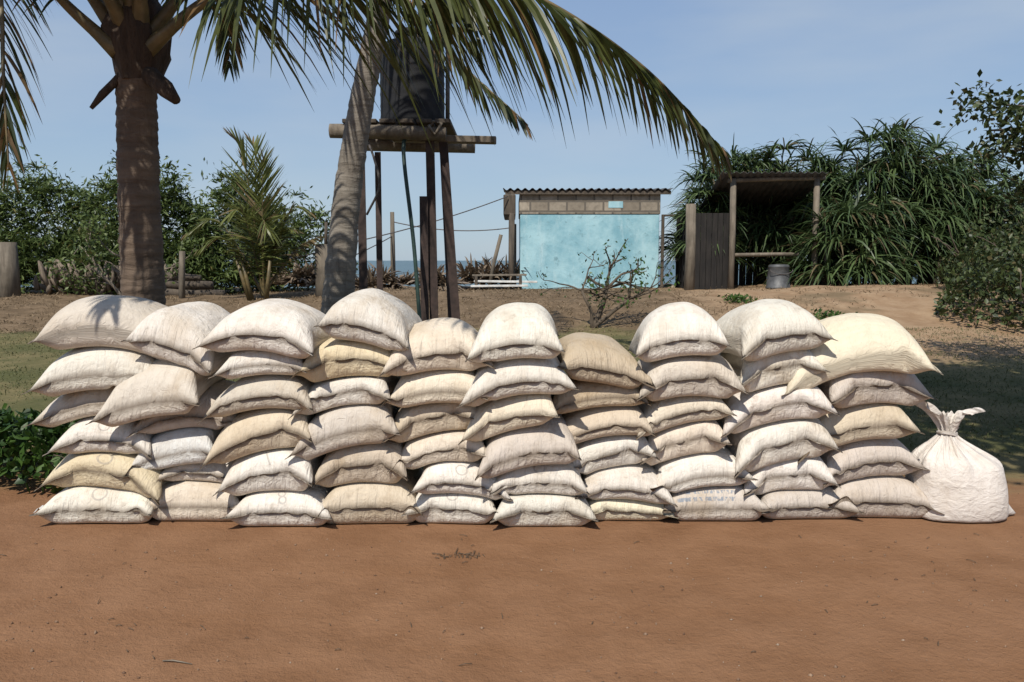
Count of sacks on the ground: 60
